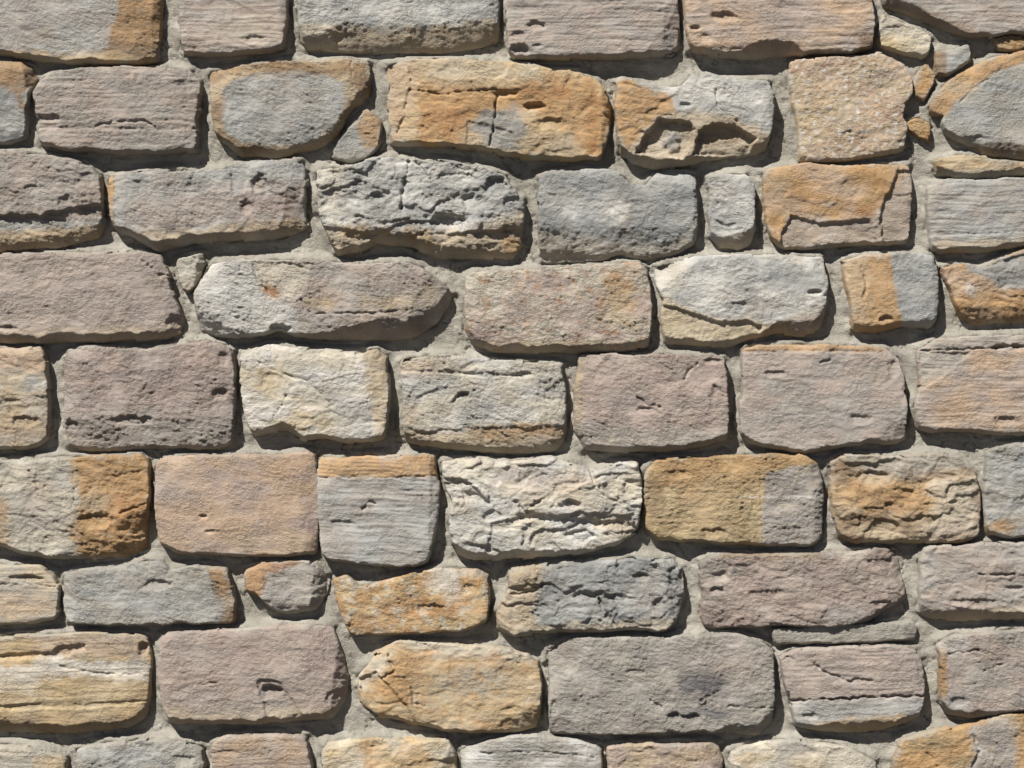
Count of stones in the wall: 70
